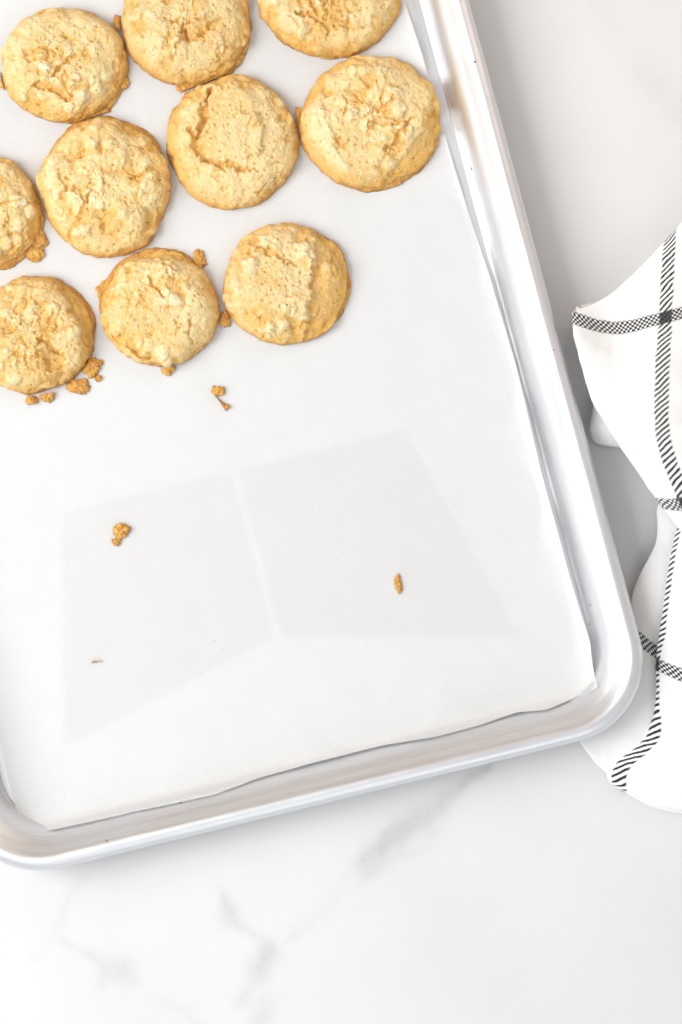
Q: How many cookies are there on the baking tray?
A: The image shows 10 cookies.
